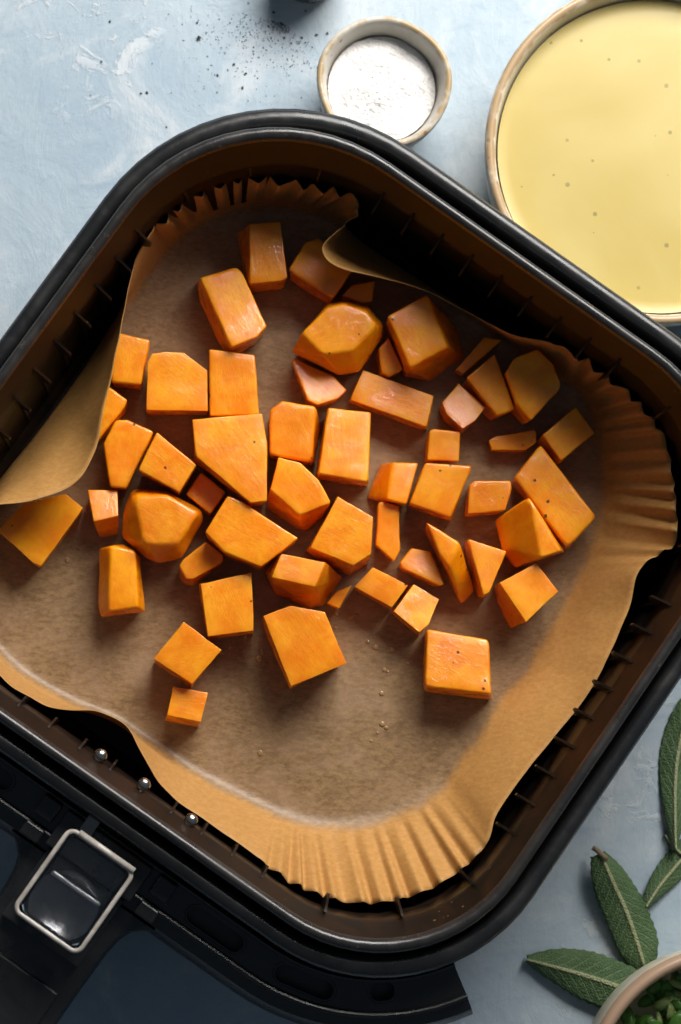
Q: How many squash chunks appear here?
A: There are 53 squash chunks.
